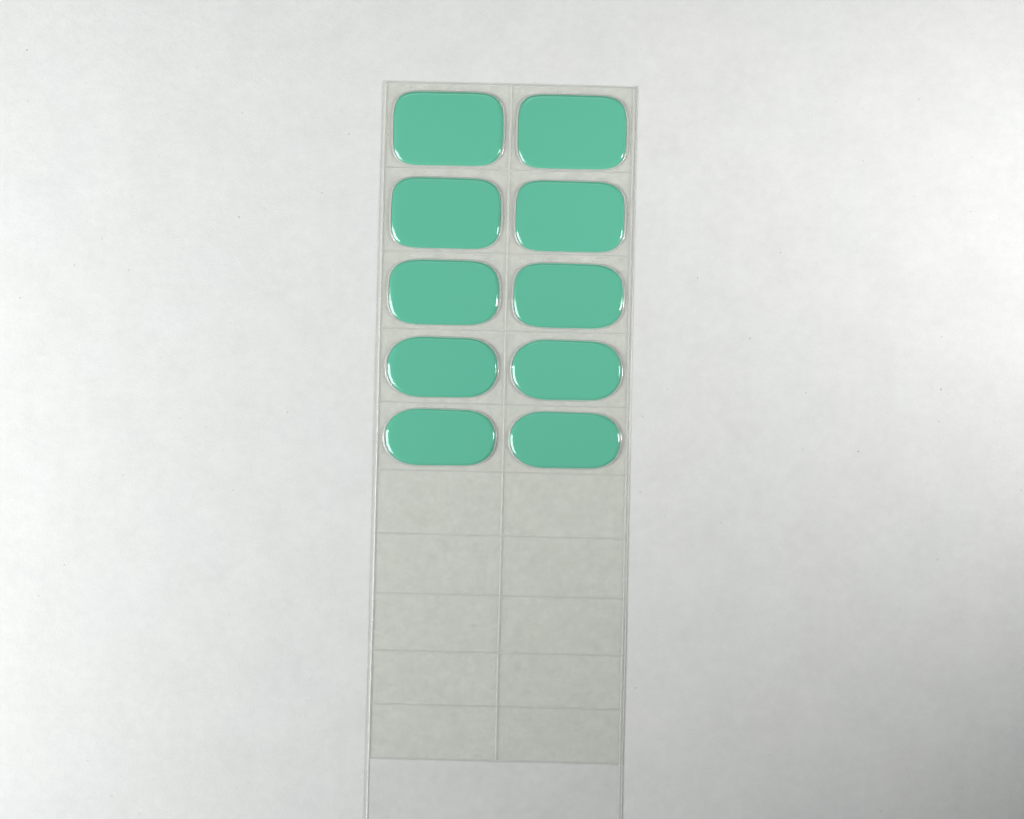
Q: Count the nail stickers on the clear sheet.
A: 10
